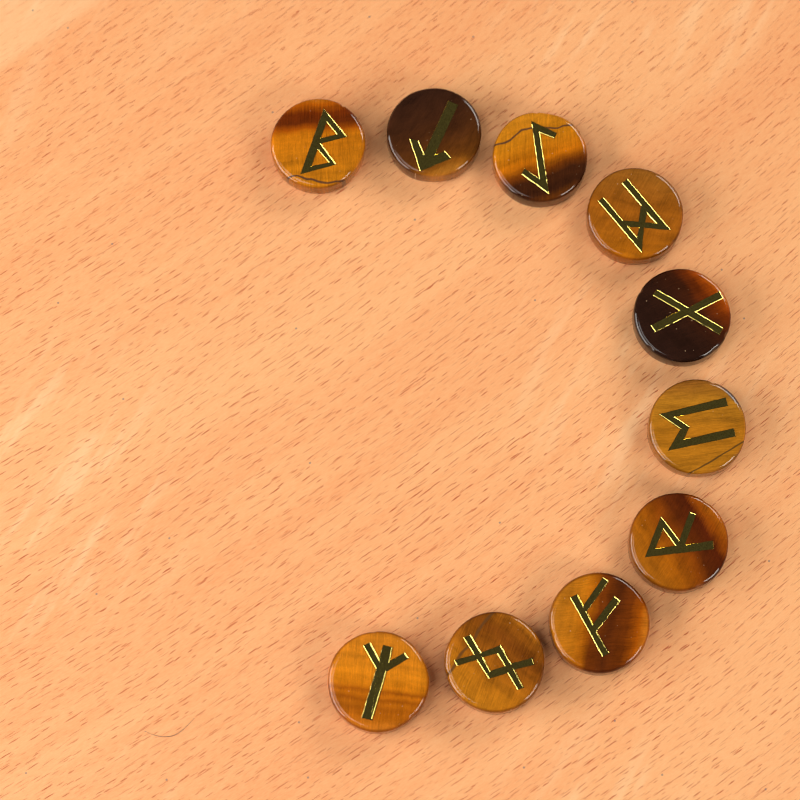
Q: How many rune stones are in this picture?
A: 10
